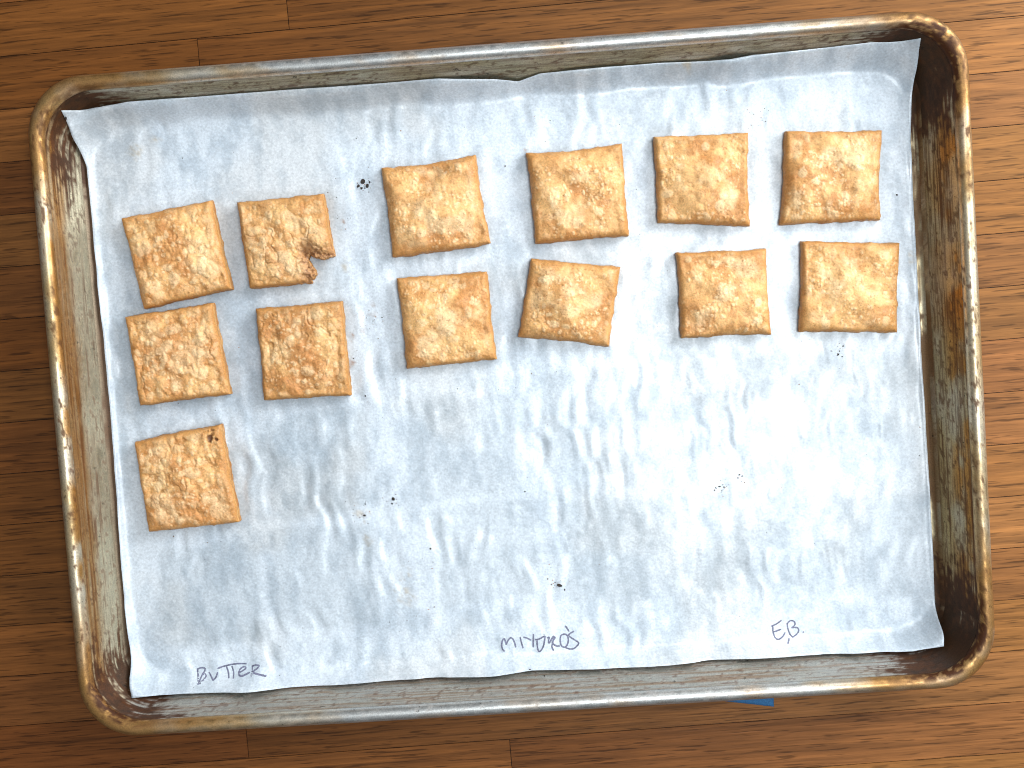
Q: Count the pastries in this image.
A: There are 13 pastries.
